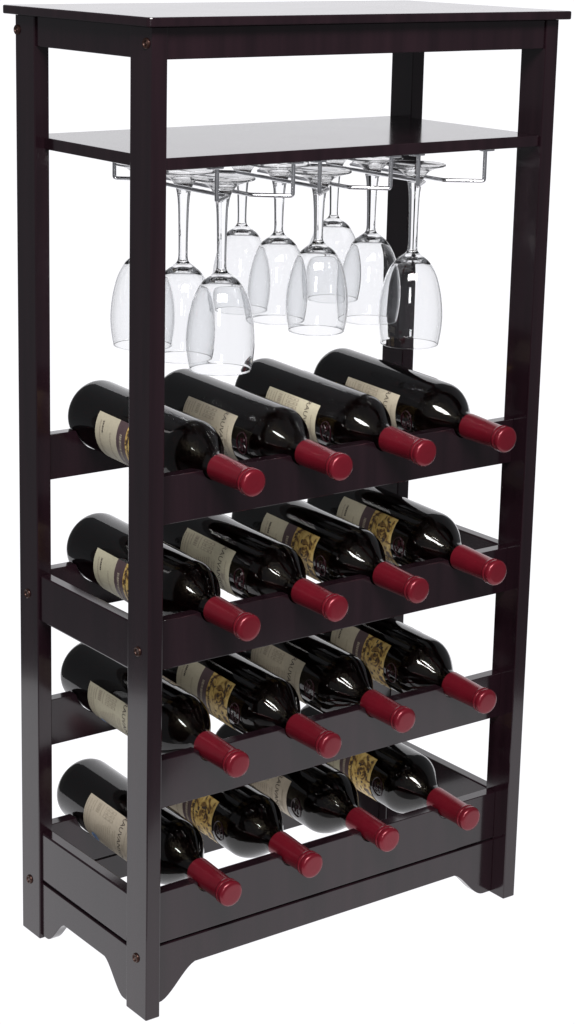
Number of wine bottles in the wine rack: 16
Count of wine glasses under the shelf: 9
